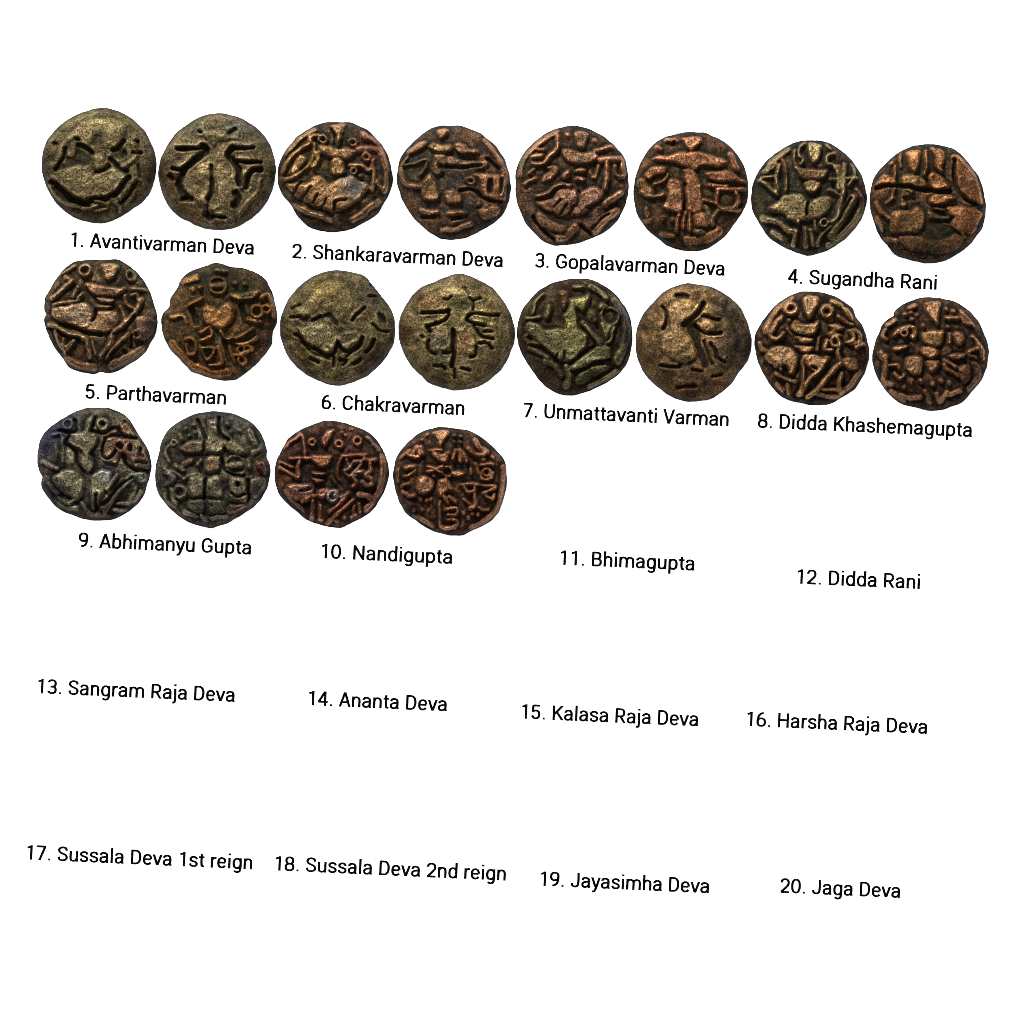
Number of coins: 20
